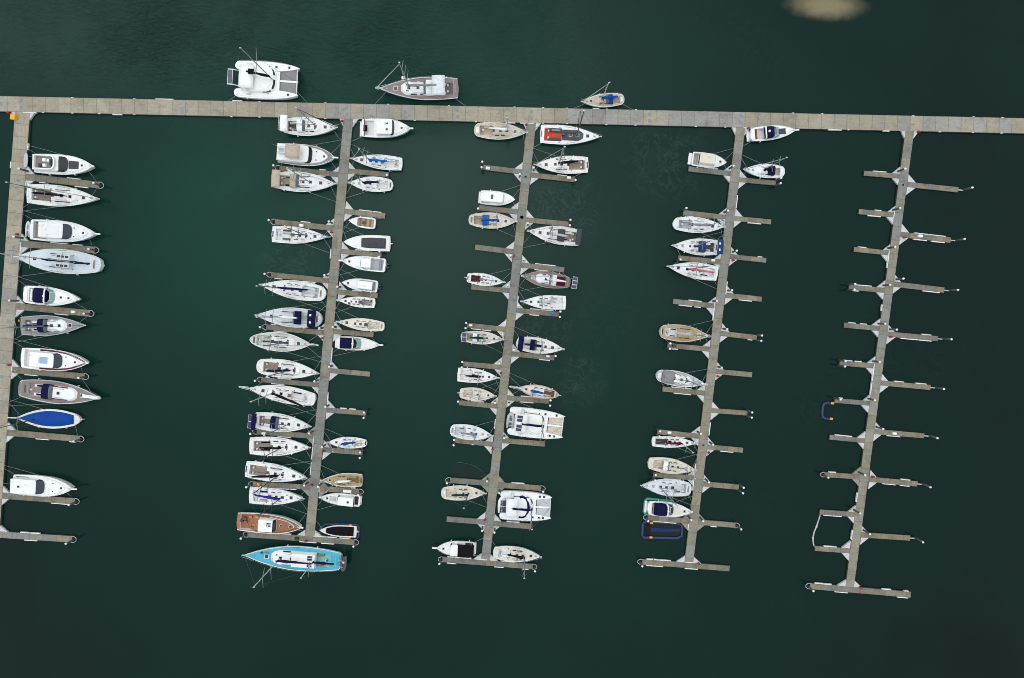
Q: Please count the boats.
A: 74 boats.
